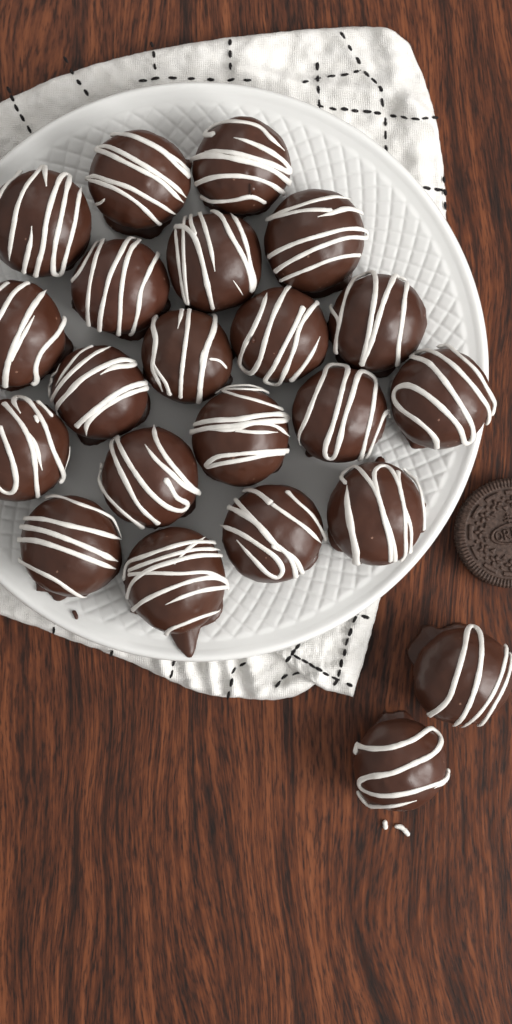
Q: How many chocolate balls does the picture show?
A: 22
